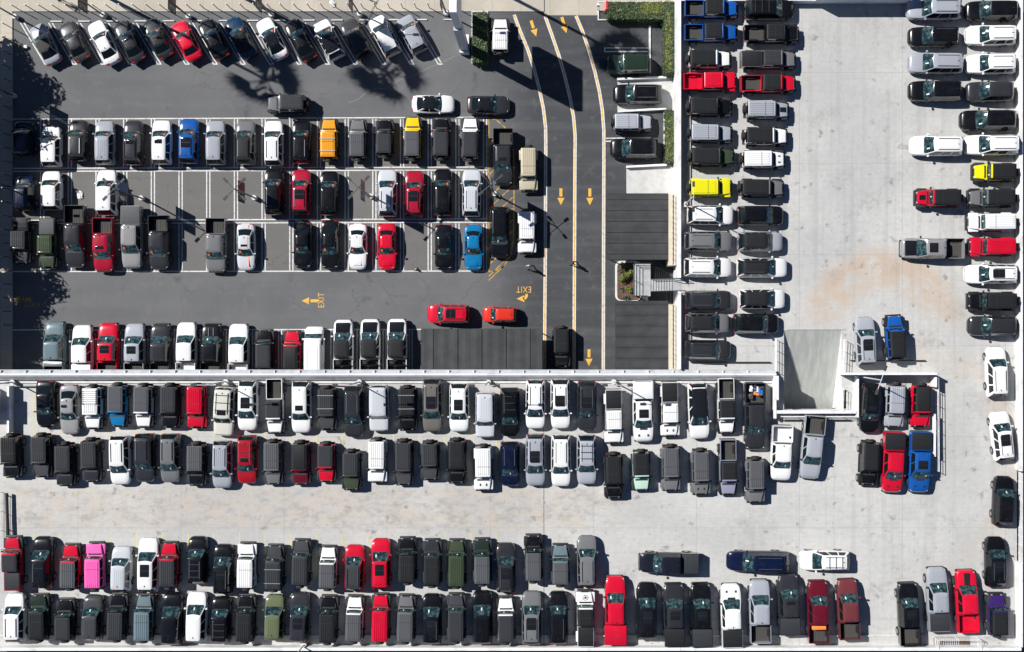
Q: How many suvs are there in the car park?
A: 191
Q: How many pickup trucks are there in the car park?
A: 51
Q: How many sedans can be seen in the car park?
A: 21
